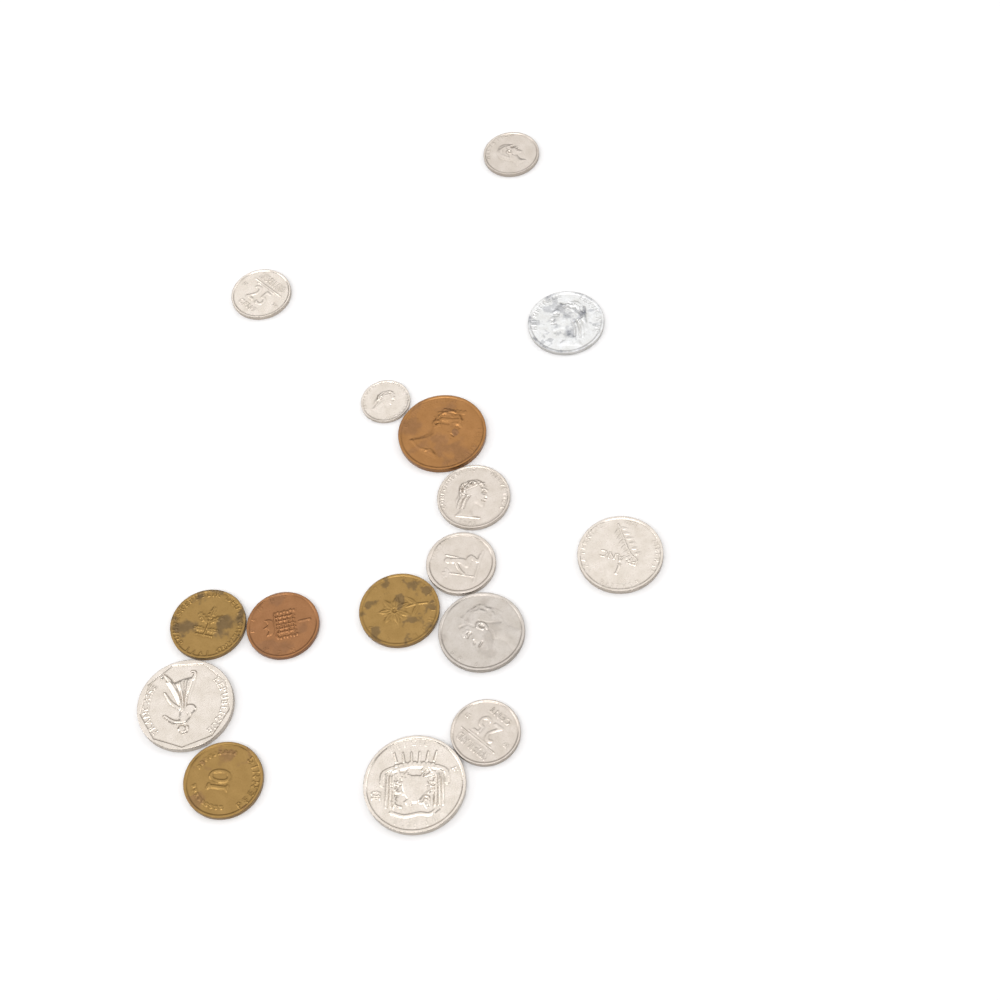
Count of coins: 16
